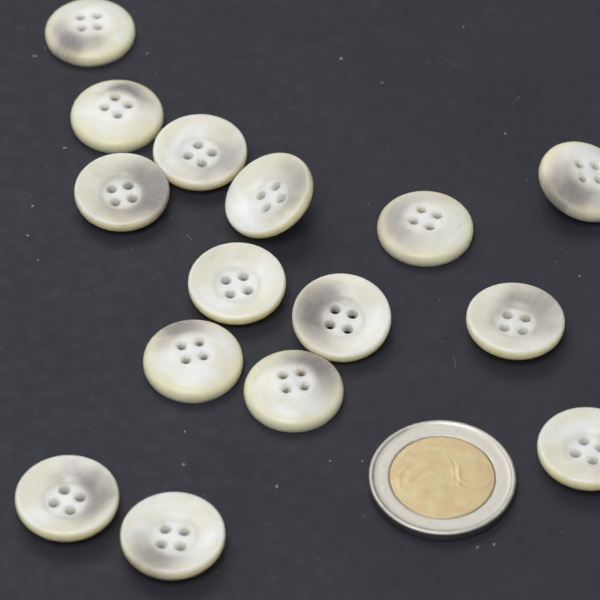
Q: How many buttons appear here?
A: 15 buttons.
